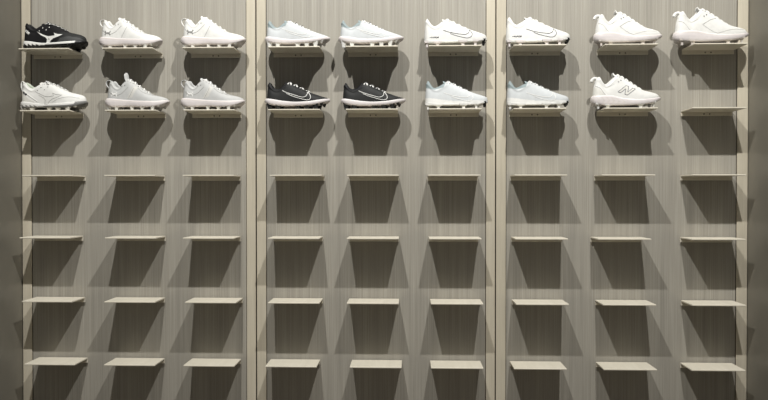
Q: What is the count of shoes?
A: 17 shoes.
